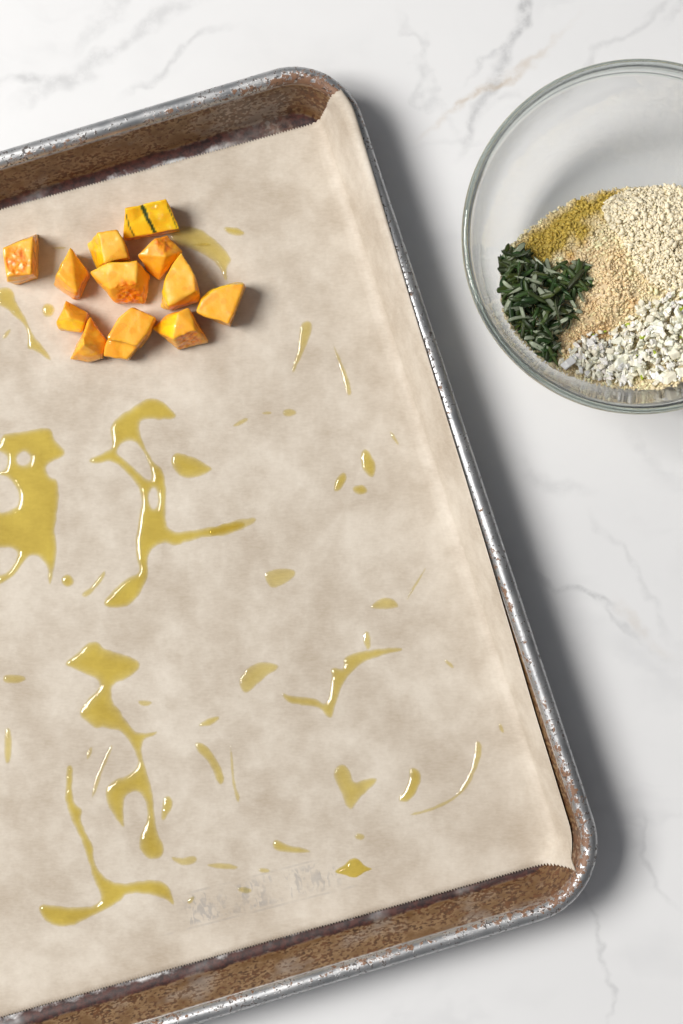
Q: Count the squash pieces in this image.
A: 12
